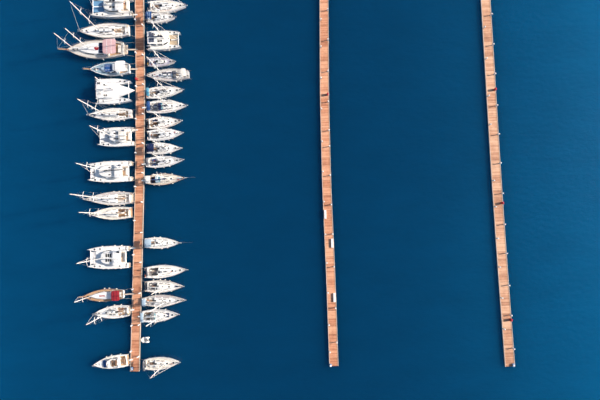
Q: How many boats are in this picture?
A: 33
